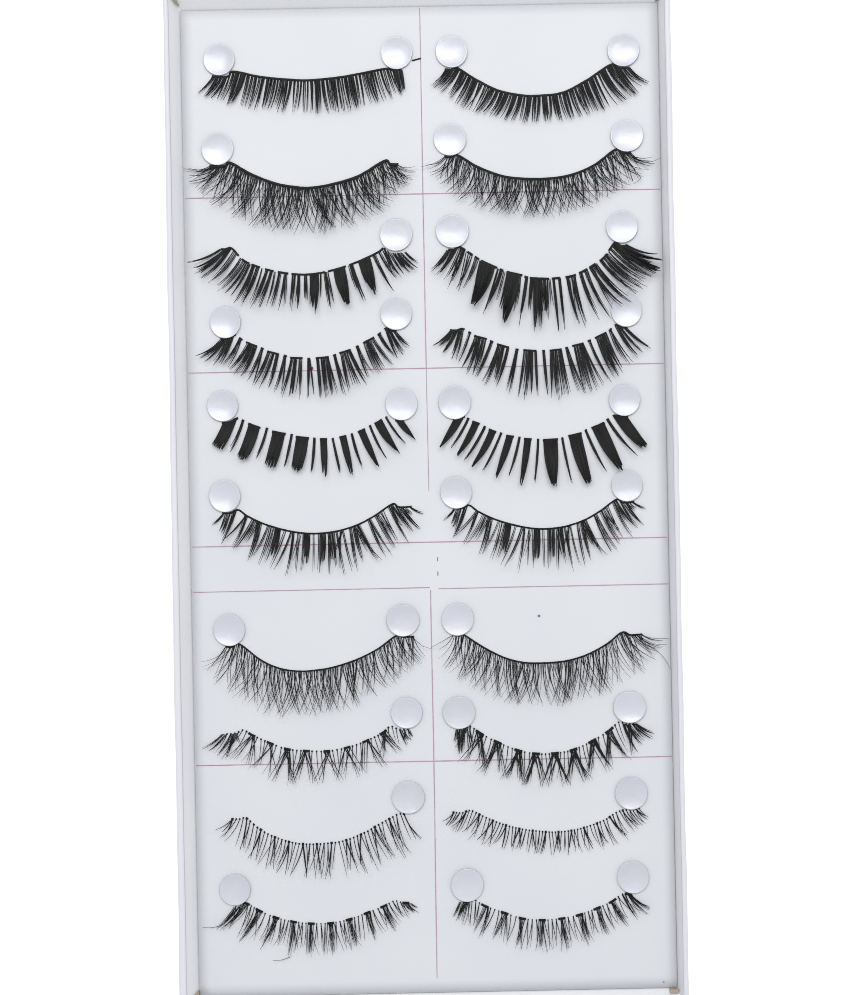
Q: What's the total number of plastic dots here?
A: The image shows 31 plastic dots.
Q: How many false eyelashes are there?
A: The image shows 20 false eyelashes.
